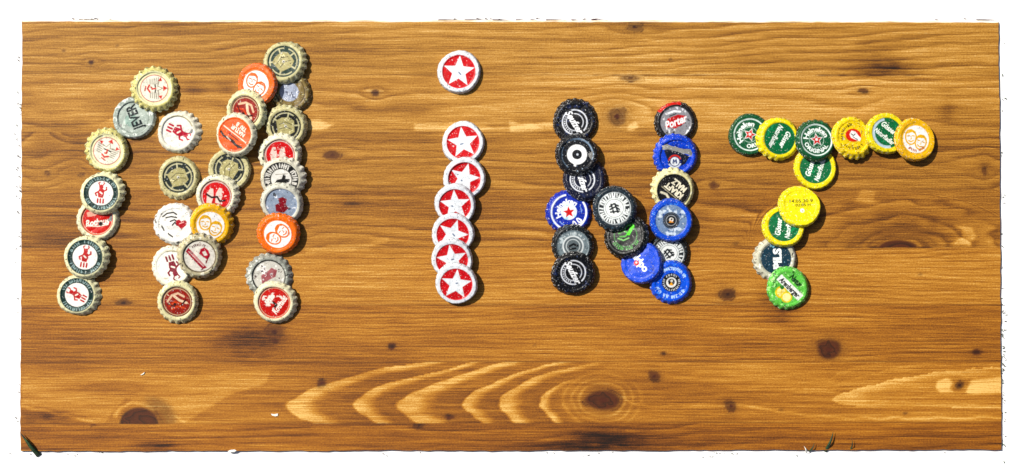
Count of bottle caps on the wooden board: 61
